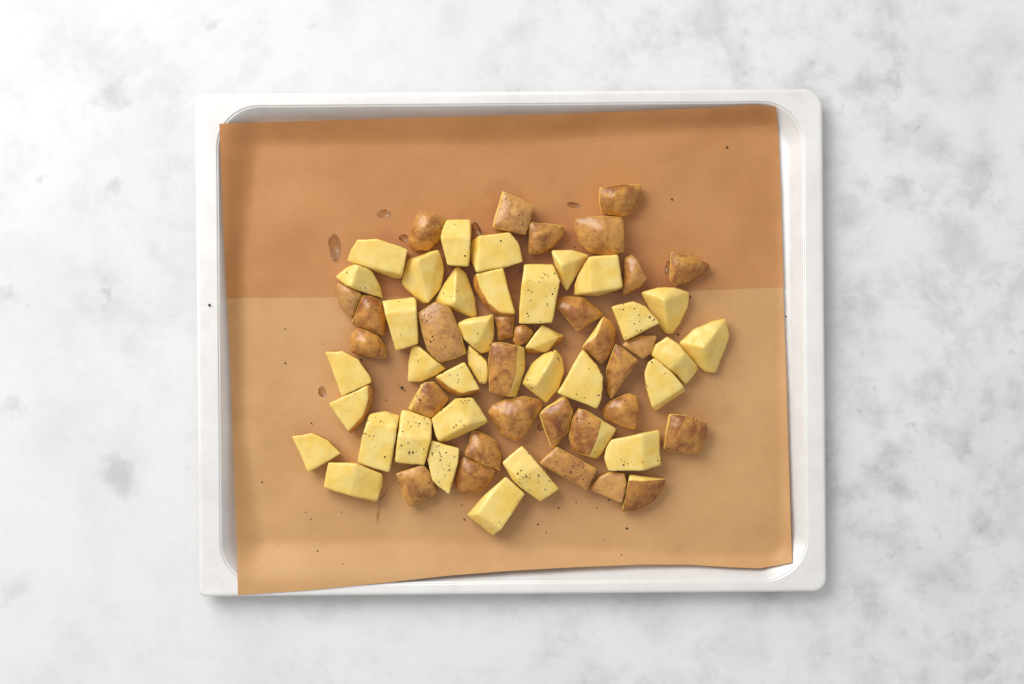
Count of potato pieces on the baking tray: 64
